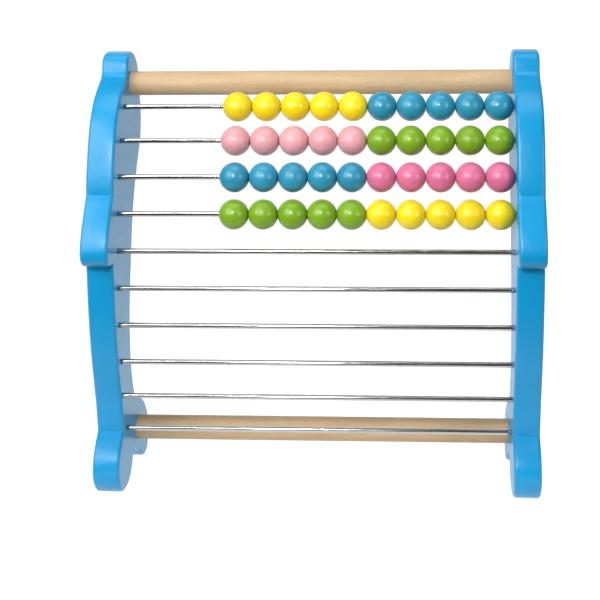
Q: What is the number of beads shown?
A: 40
